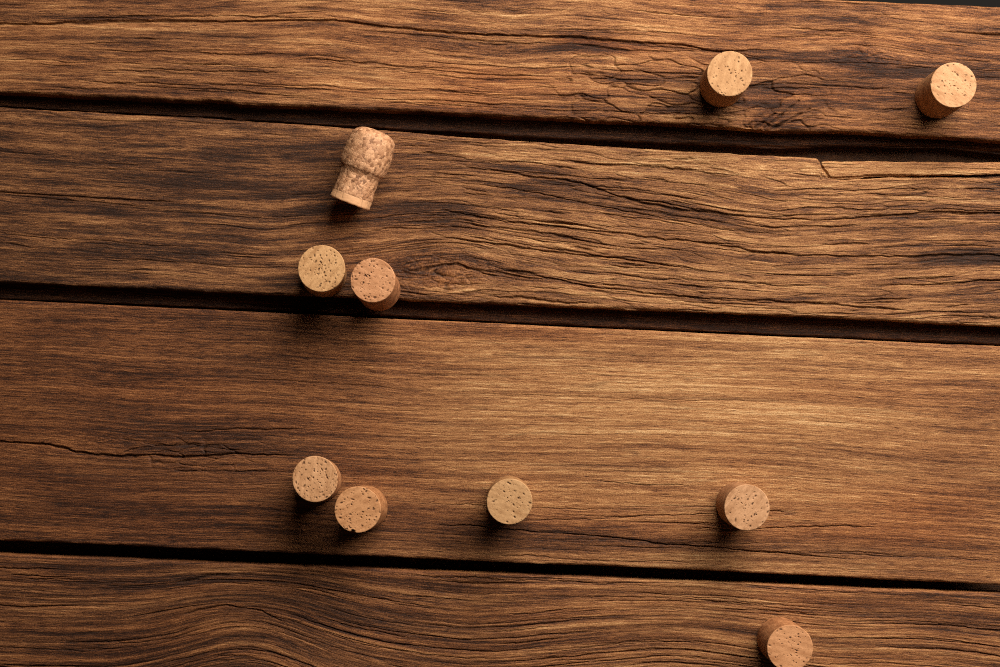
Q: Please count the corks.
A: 10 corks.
